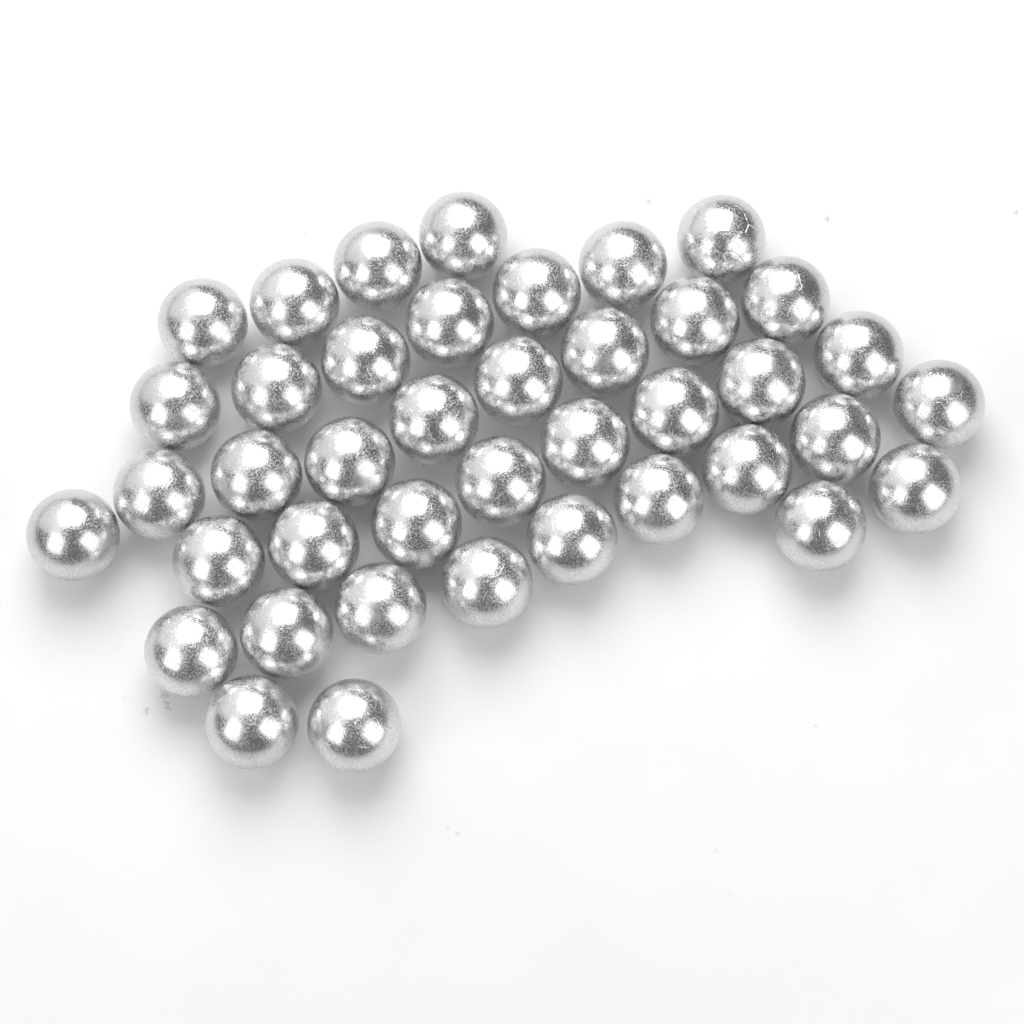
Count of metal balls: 41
